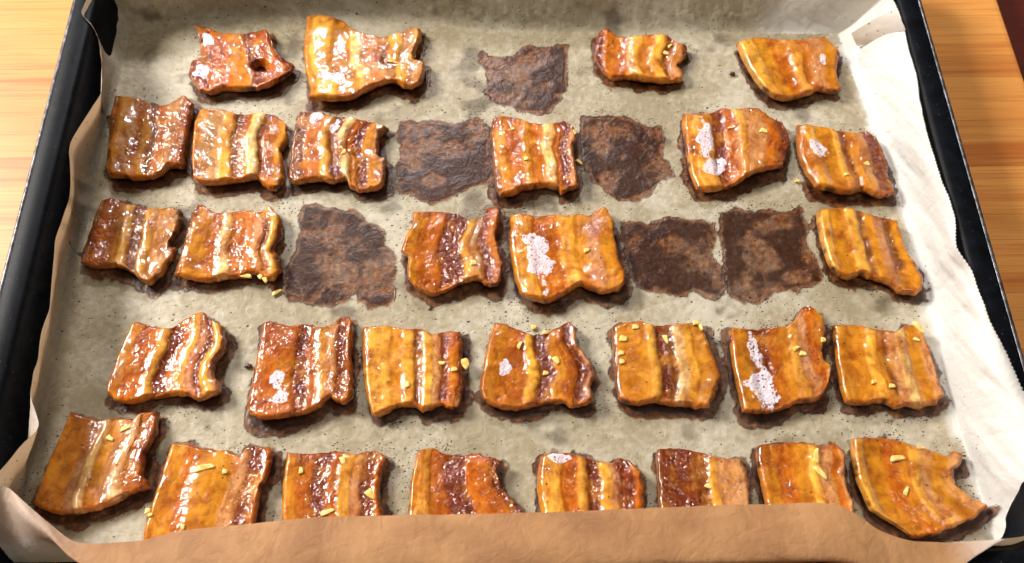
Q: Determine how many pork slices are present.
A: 30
